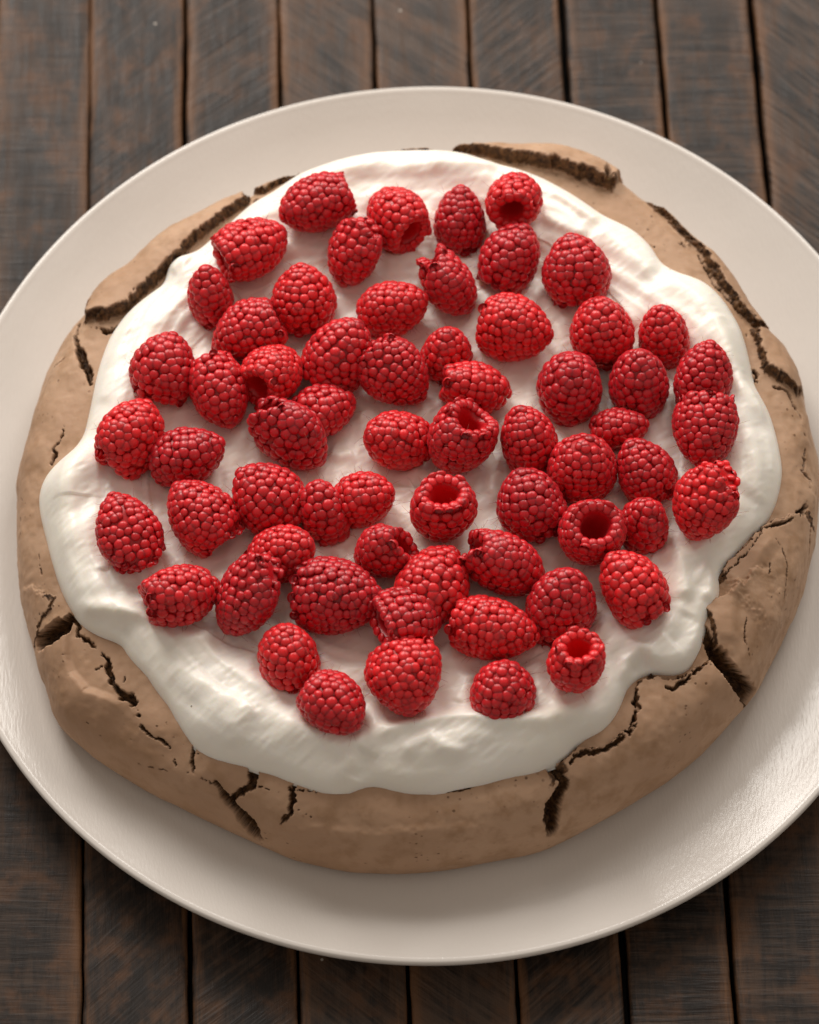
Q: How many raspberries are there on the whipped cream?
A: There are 63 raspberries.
